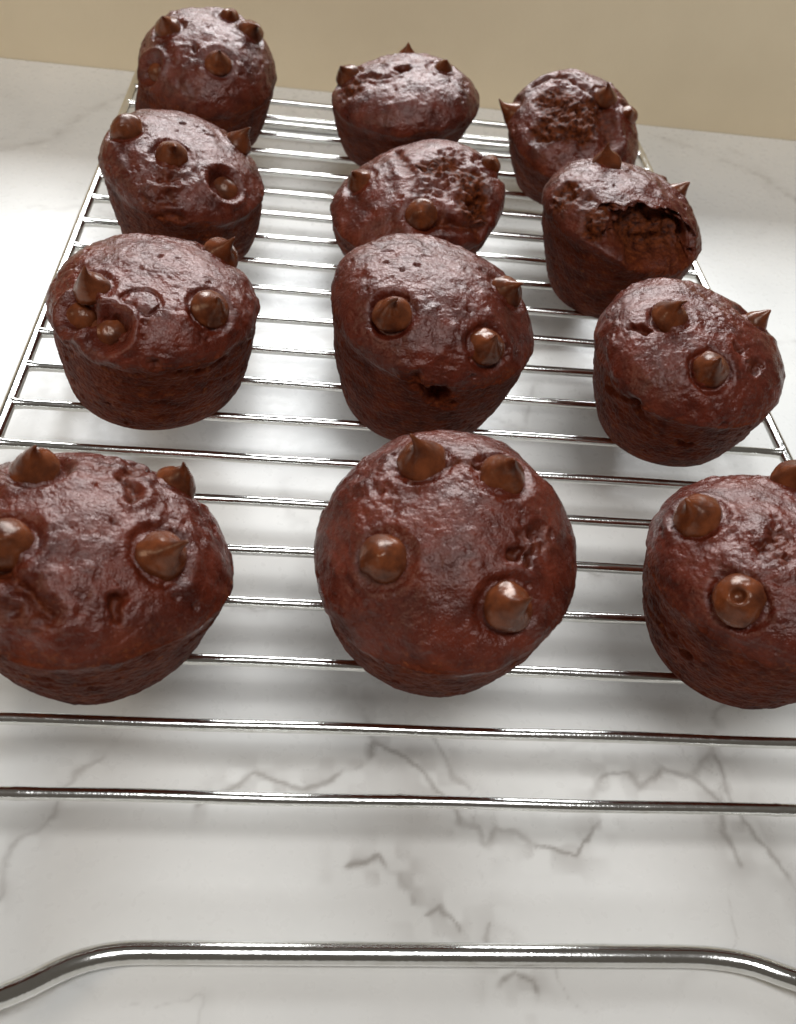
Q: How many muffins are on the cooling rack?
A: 12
